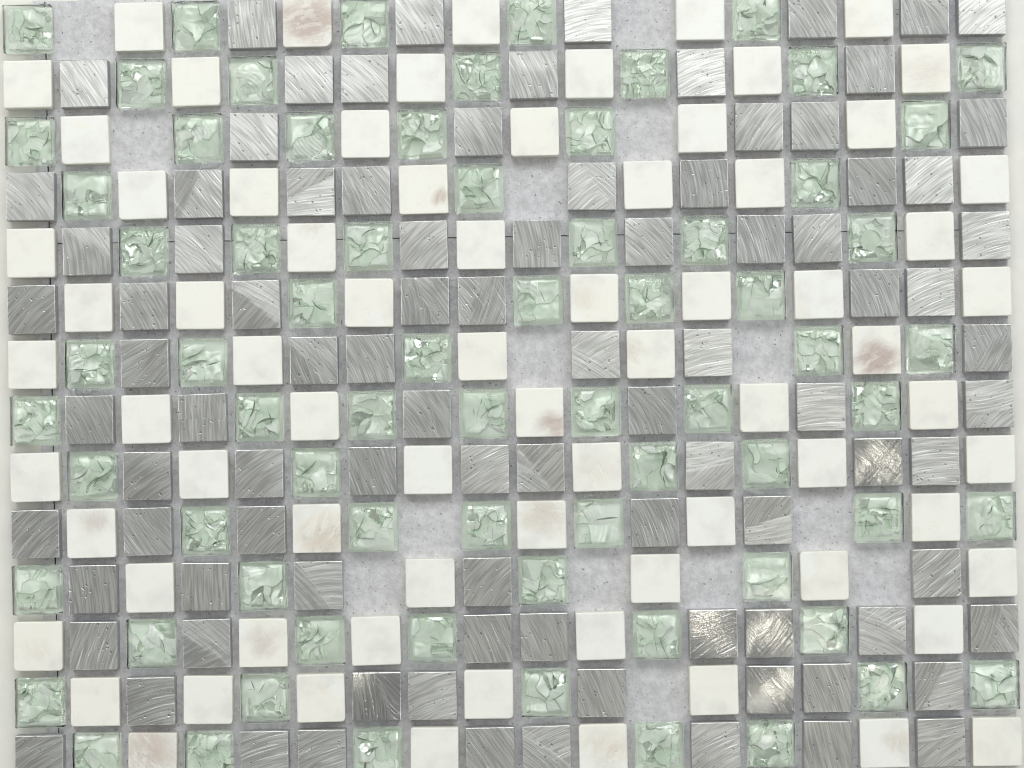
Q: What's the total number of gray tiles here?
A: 93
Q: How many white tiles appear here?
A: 74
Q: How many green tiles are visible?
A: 71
